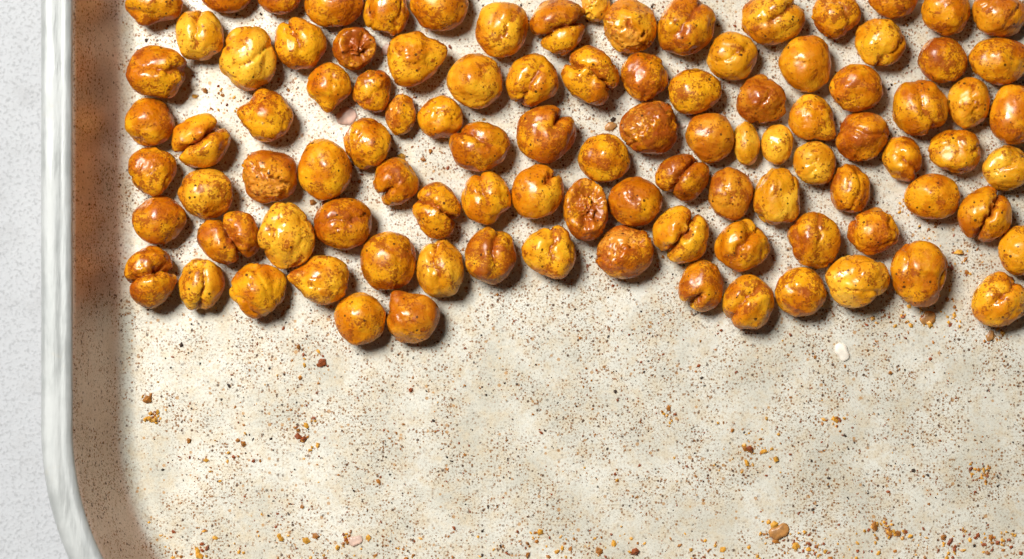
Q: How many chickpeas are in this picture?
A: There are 100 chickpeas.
